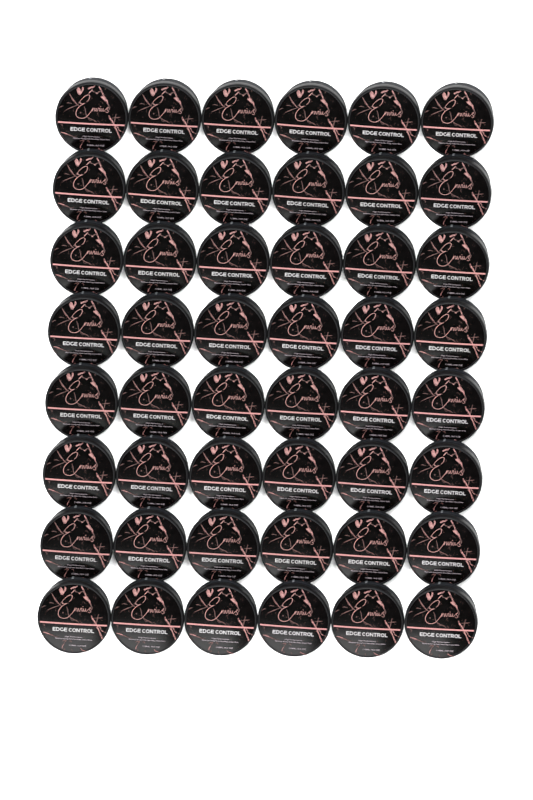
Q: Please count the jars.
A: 48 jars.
